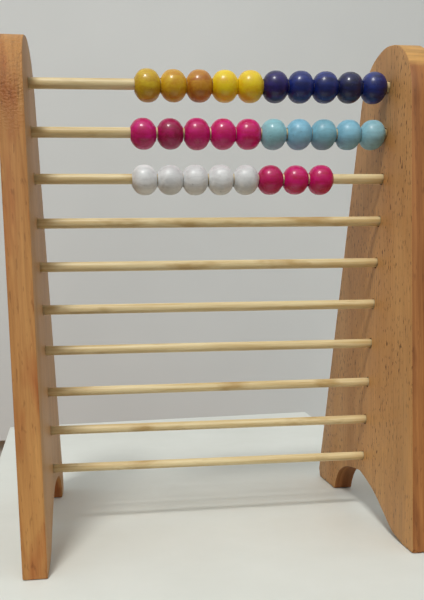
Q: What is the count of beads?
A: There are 28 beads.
